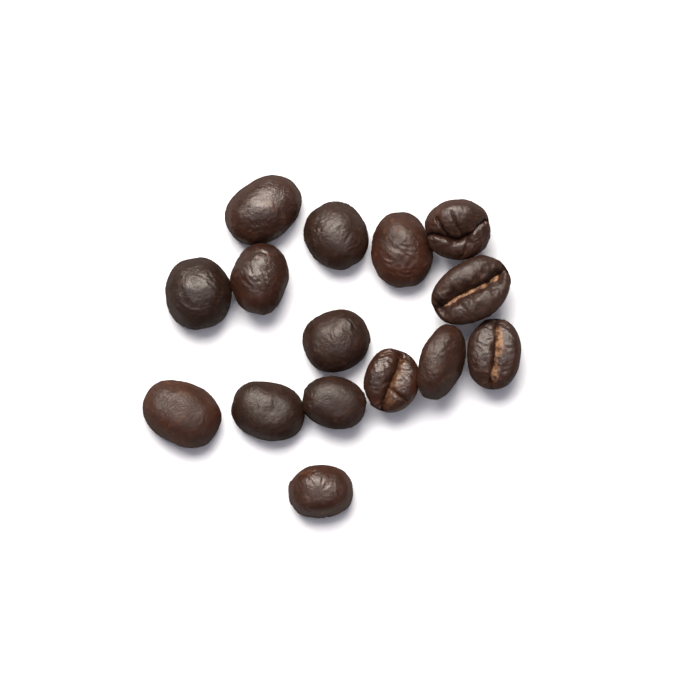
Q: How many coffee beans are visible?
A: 15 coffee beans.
